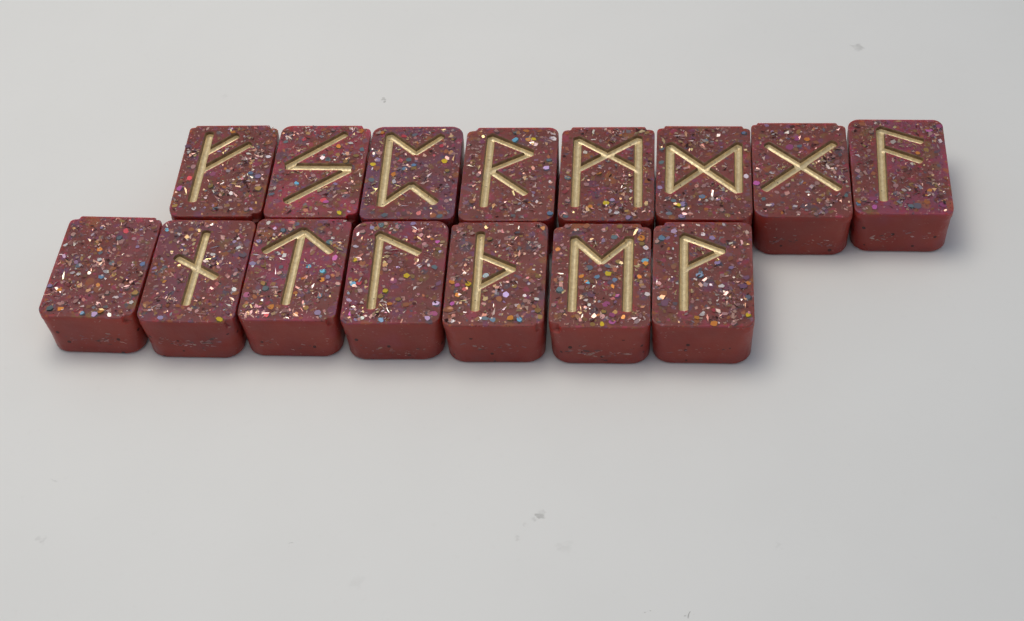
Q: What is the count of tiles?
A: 15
